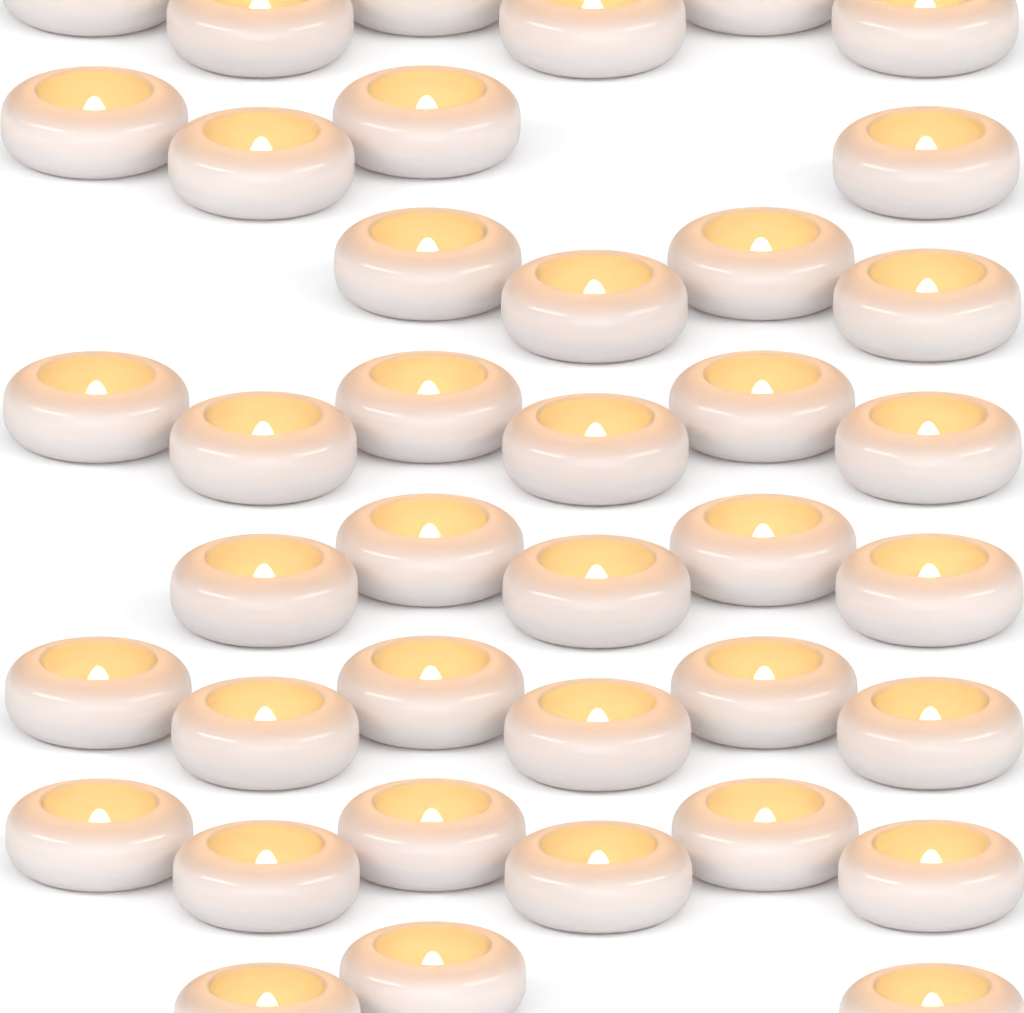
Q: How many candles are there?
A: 40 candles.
